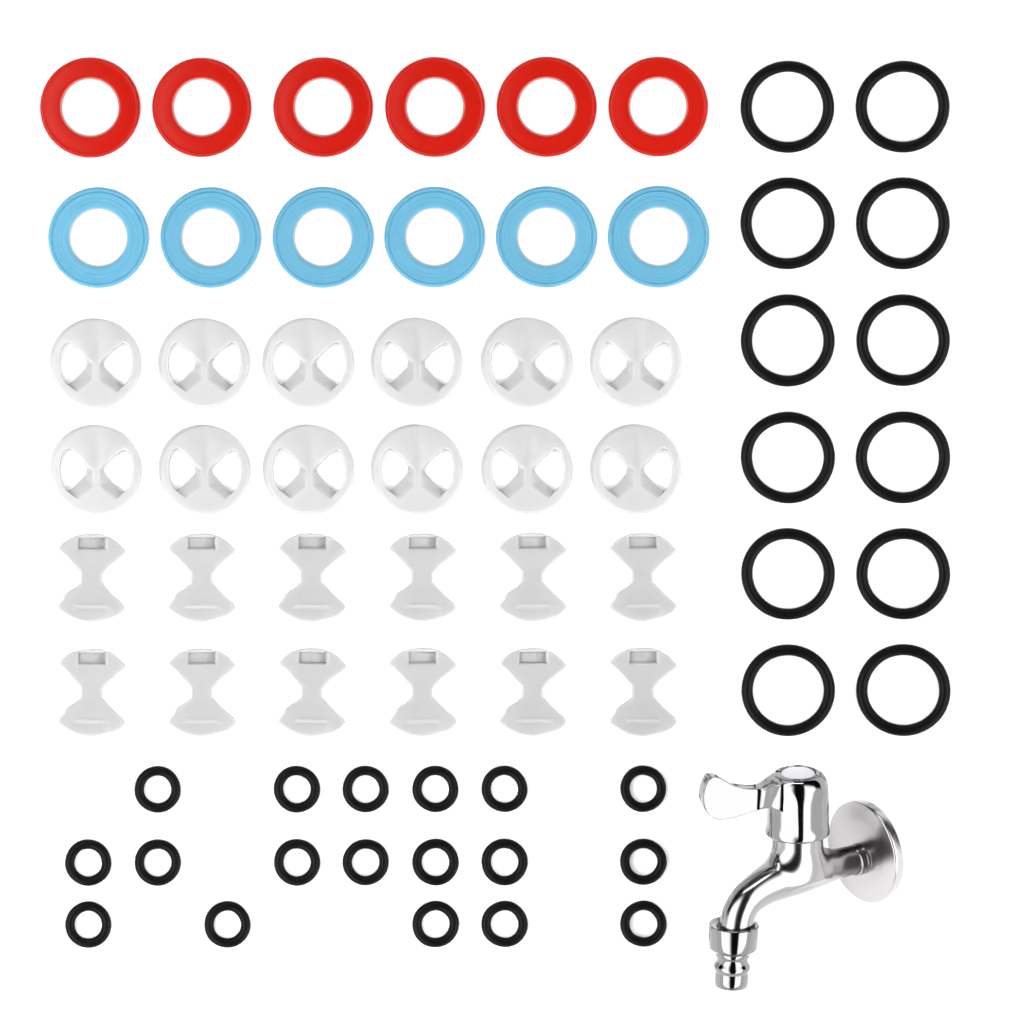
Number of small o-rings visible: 18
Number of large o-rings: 12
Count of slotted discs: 12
